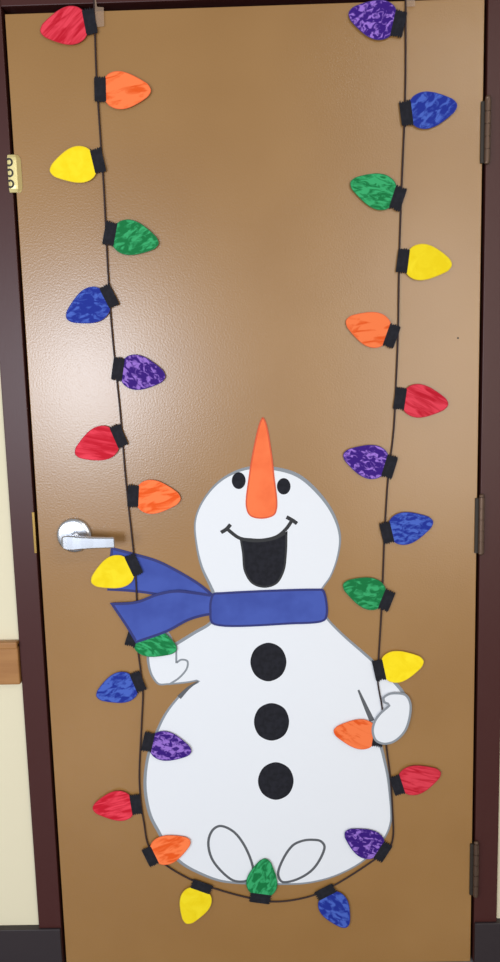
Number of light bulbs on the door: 30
